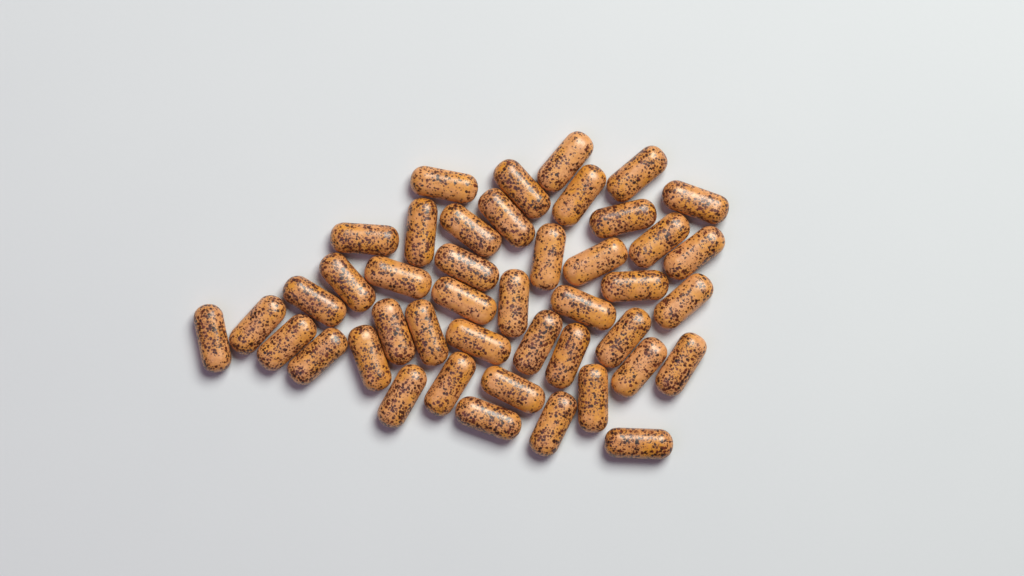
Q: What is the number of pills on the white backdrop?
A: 44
